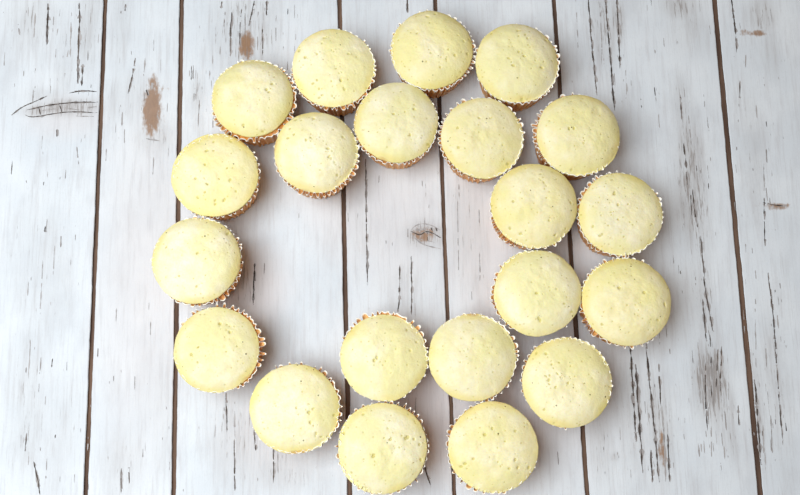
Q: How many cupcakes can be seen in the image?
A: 21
